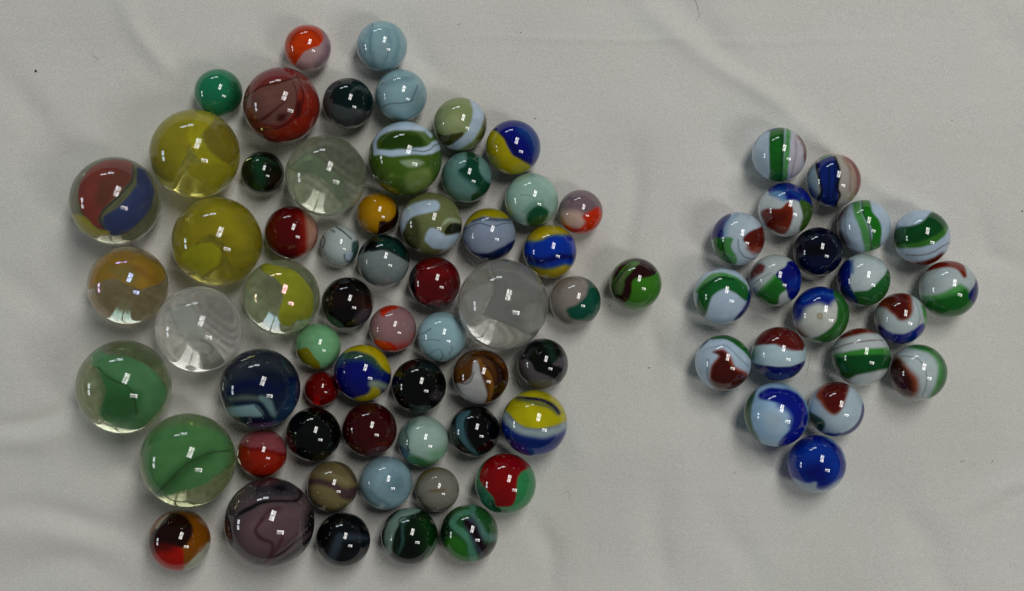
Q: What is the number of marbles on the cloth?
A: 78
